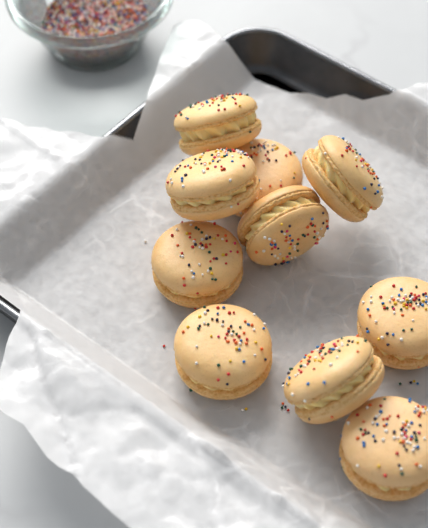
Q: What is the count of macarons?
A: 10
